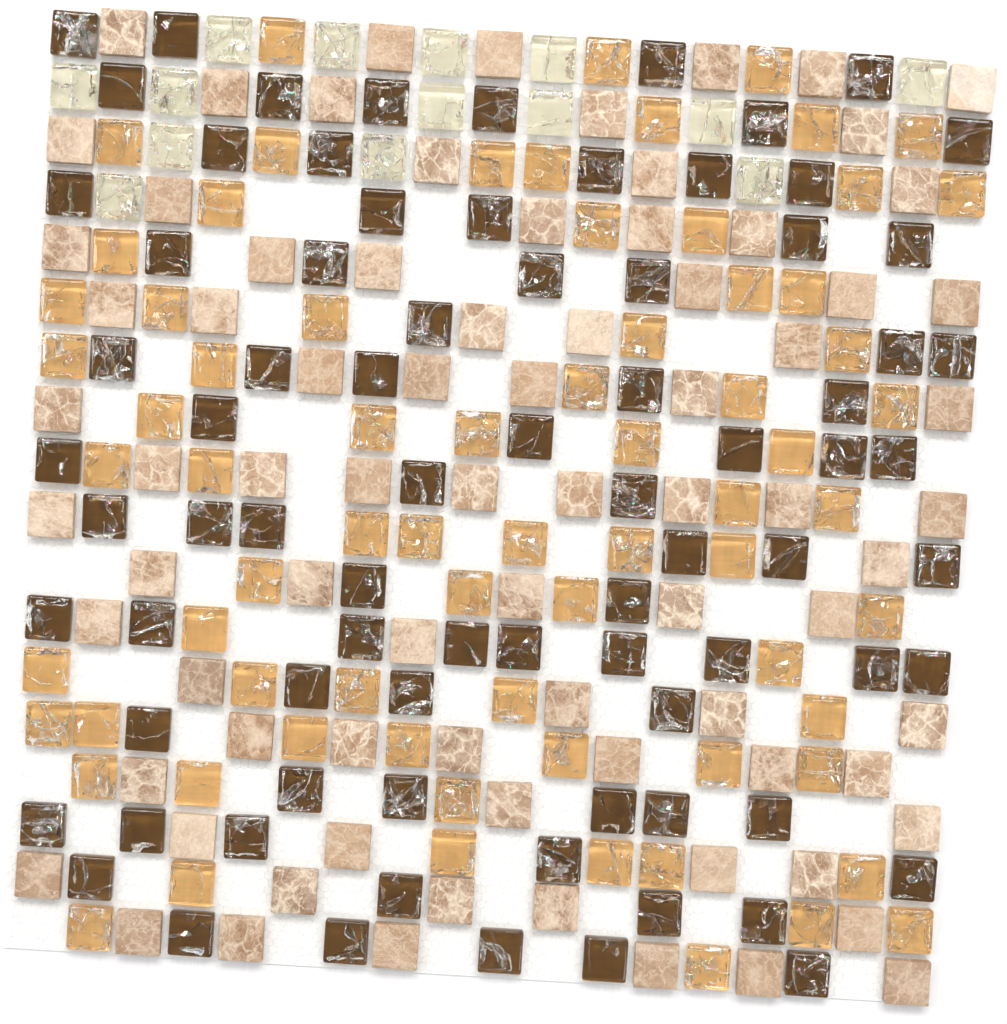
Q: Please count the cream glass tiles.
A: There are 14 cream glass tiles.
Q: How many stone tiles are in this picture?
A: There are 80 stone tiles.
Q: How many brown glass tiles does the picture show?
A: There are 80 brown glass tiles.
